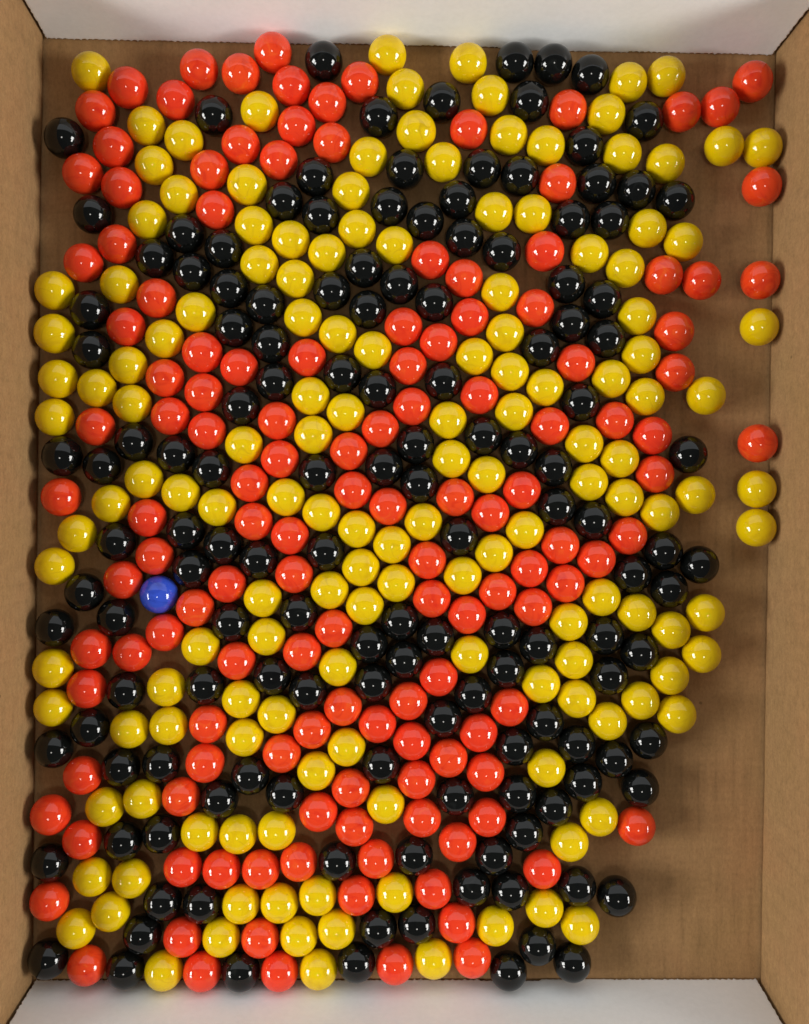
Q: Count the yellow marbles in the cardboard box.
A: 150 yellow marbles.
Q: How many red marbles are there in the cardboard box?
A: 136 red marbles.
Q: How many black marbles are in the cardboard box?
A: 143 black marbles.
